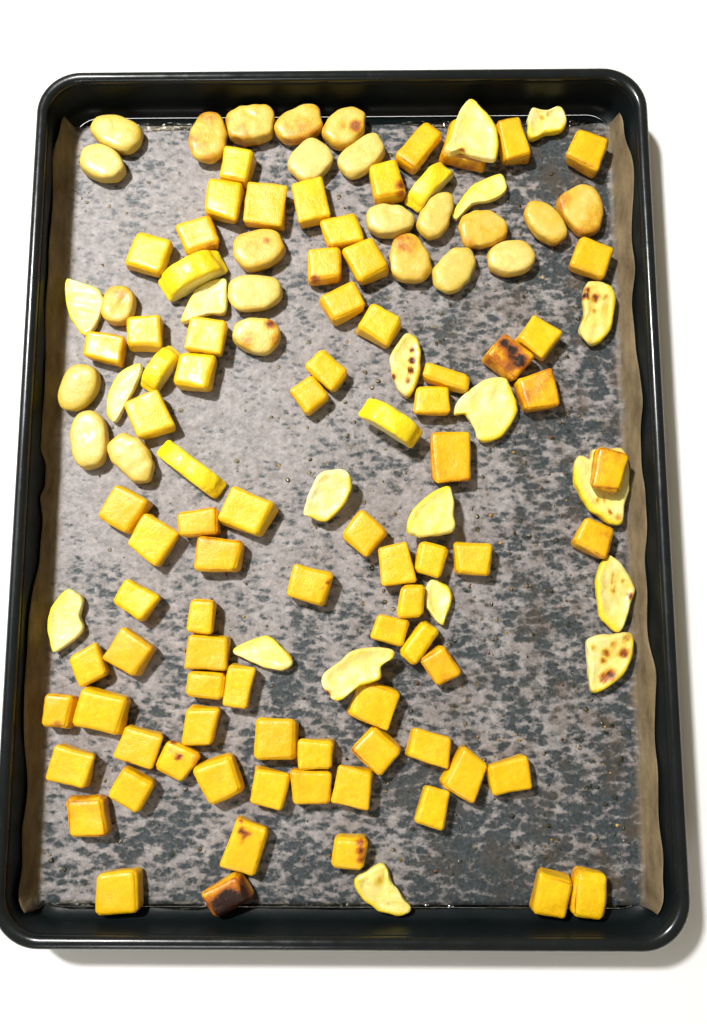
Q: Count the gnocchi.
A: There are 23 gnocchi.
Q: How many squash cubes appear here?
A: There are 79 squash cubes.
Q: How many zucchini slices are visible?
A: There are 24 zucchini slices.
